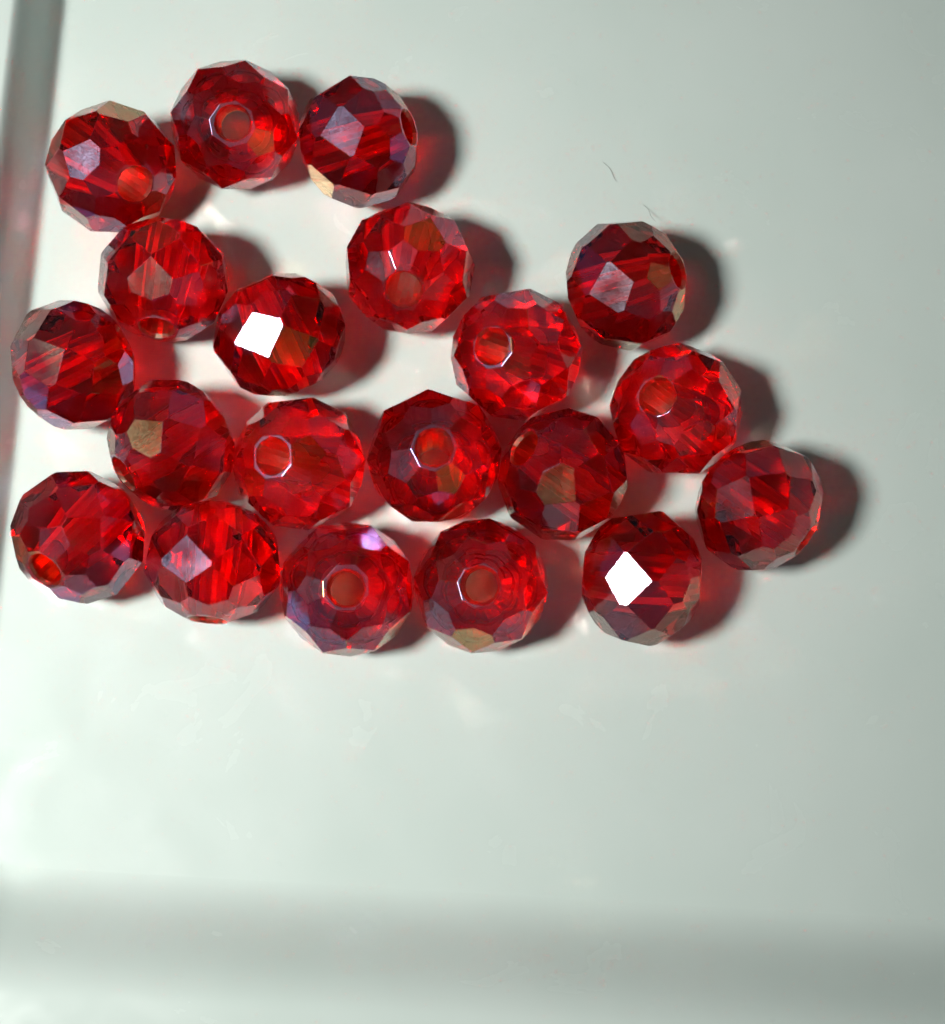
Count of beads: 20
